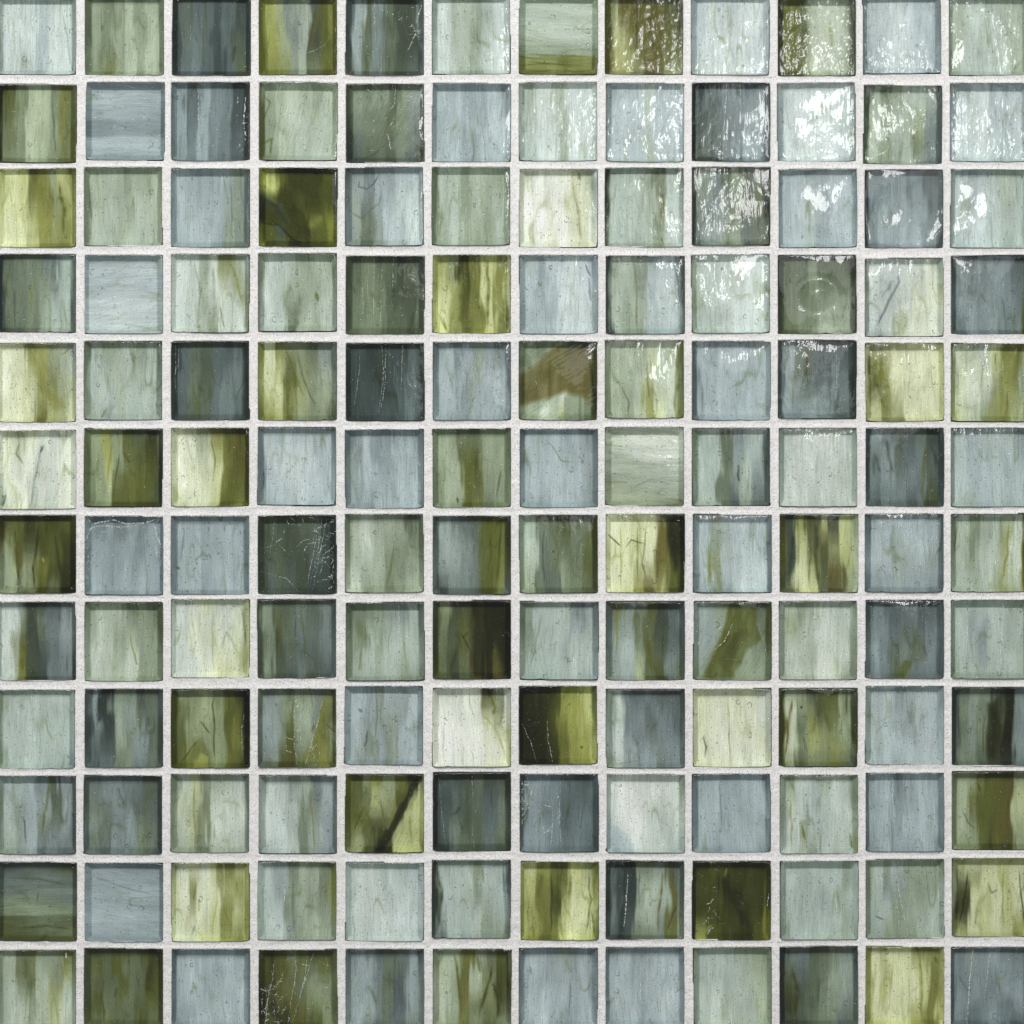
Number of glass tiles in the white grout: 144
